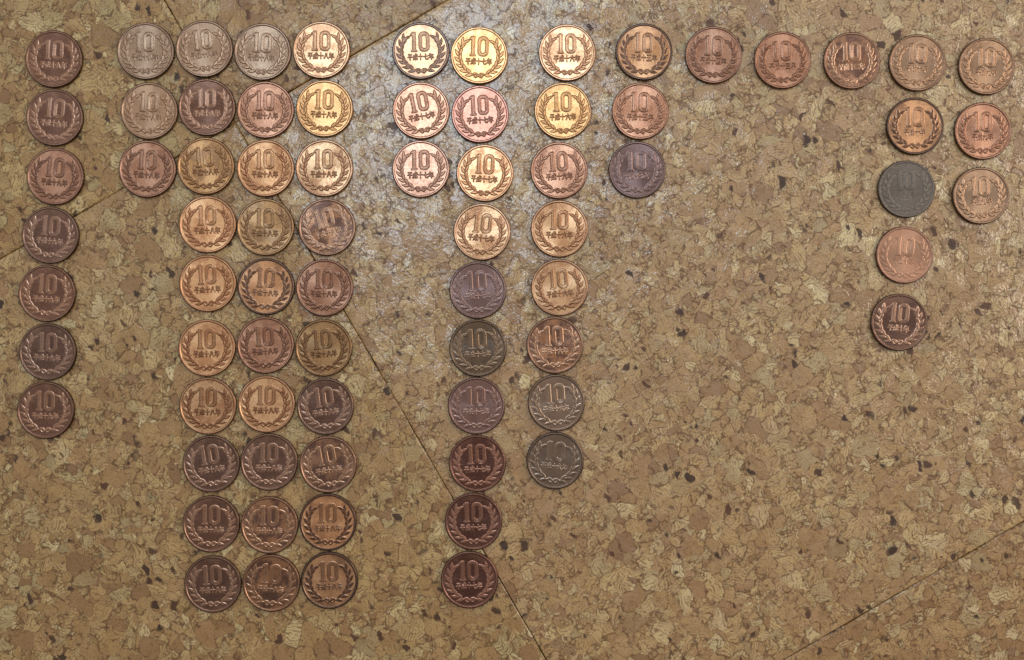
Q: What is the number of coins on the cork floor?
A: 75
